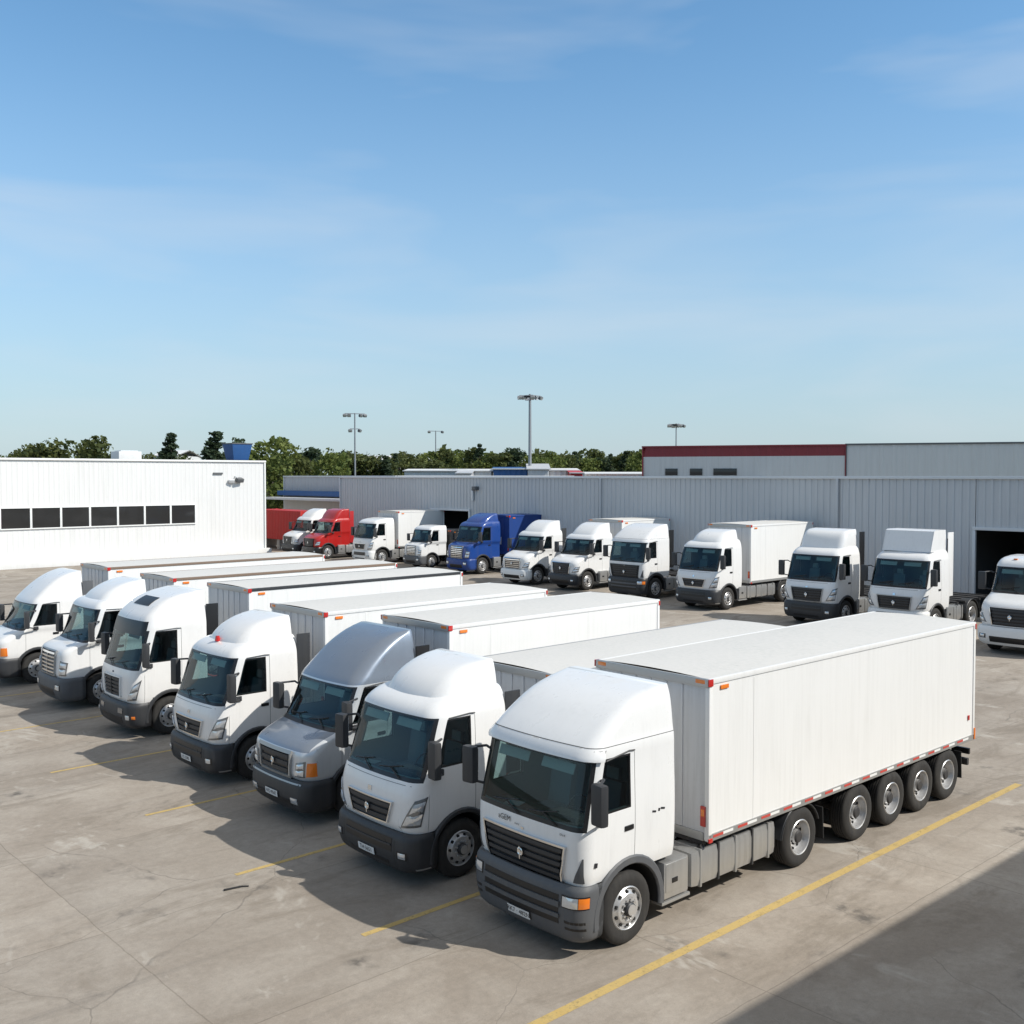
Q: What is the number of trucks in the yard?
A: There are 19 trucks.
